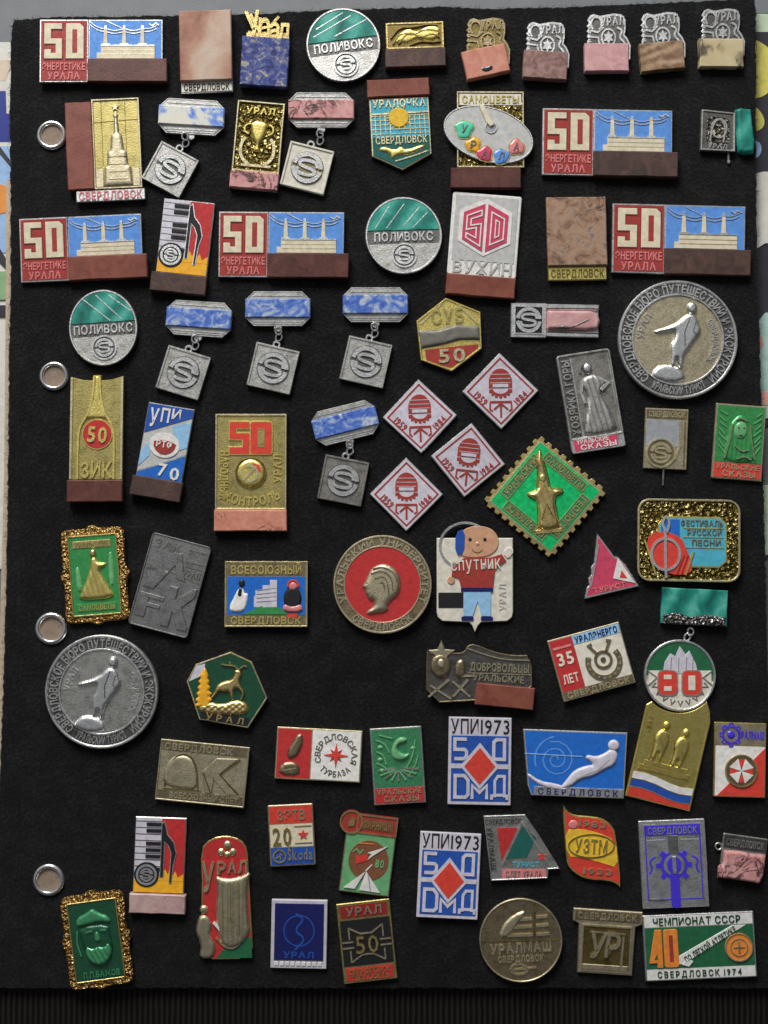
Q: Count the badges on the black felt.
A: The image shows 78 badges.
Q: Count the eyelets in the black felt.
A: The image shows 4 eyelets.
